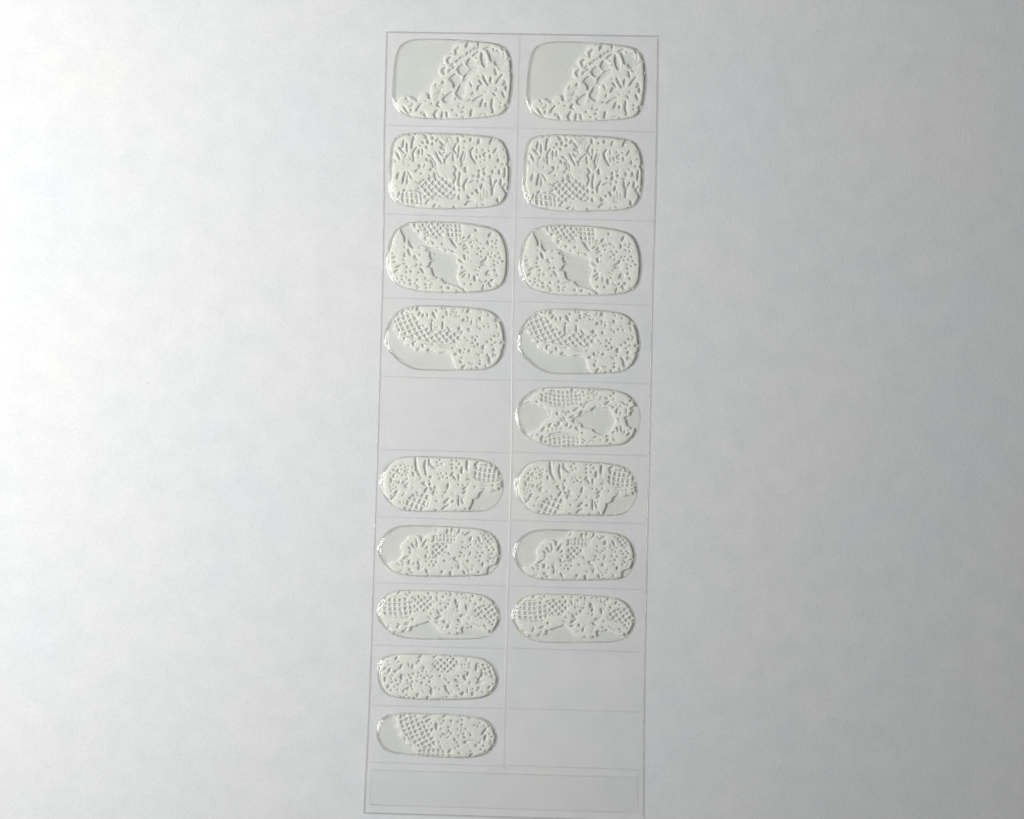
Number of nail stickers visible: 17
